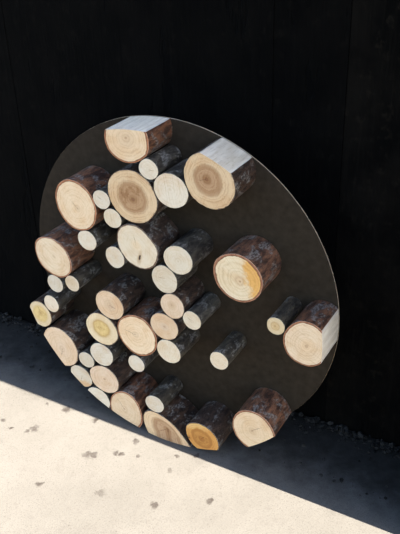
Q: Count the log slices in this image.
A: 41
